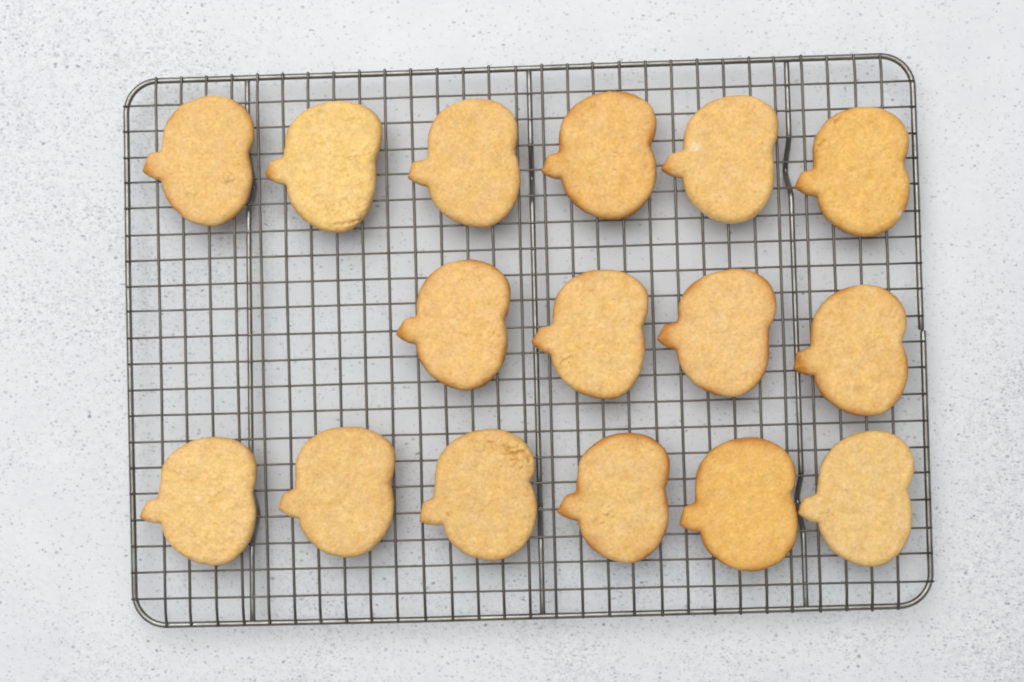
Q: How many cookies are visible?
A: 16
